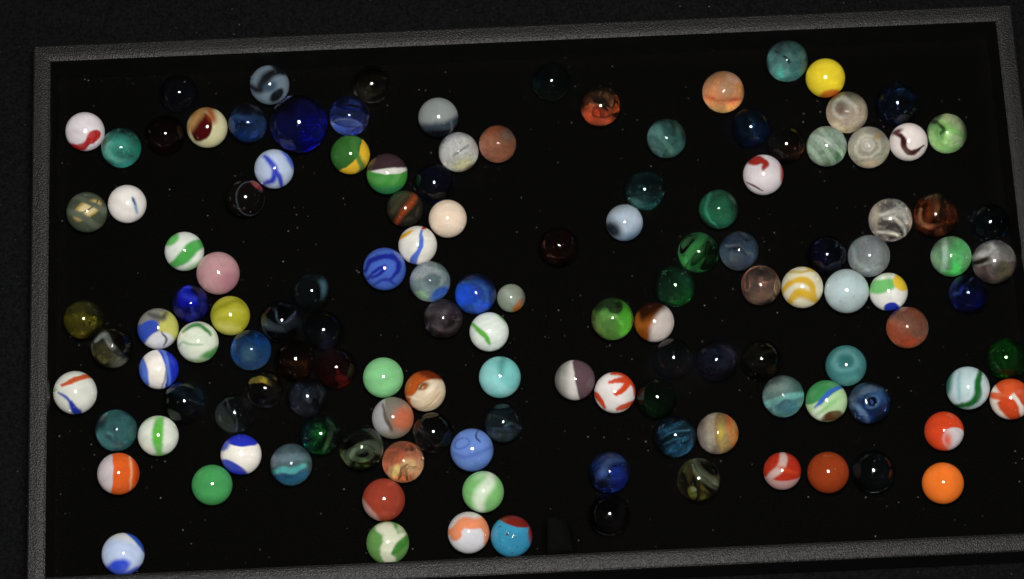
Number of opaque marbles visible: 56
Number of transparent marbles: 75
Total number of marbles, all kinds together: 131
